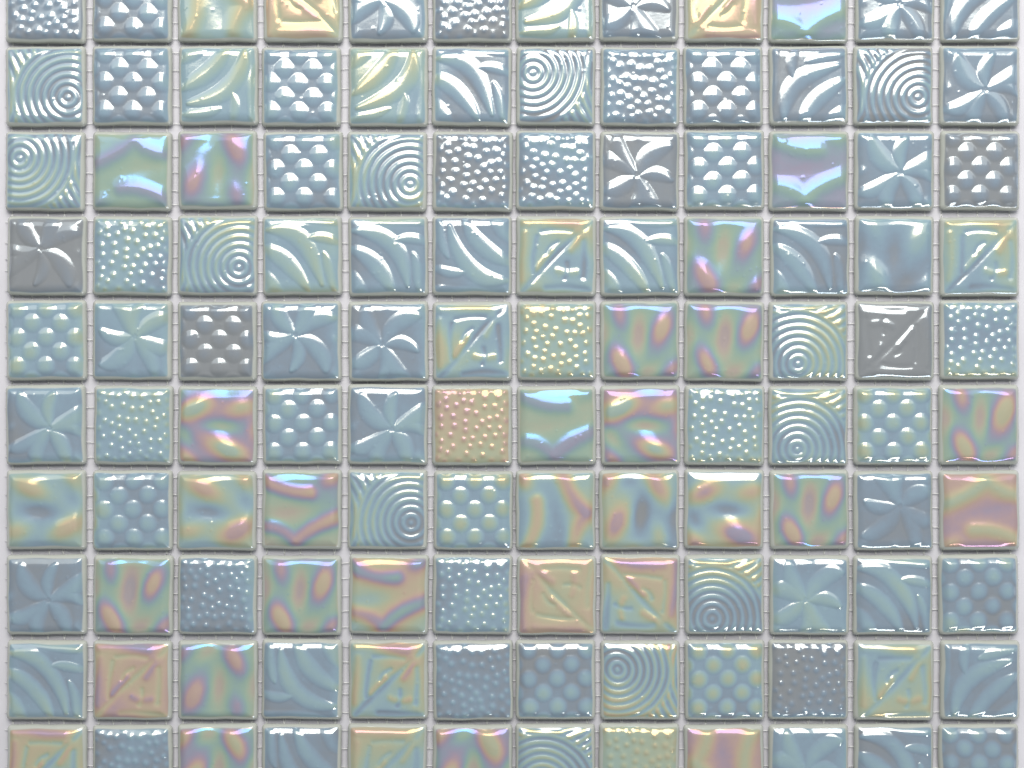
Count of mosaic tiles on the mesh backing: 120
